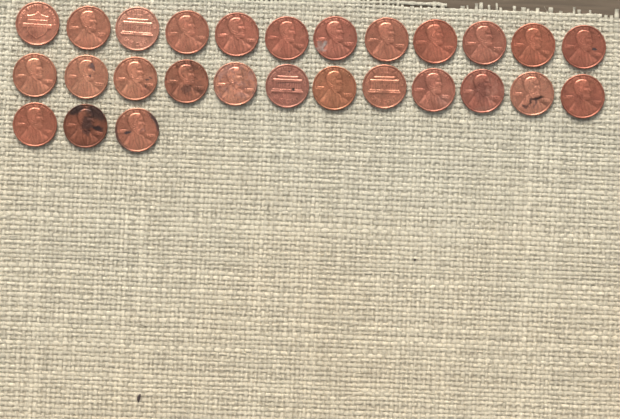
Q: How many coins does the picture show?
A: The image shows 27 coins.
